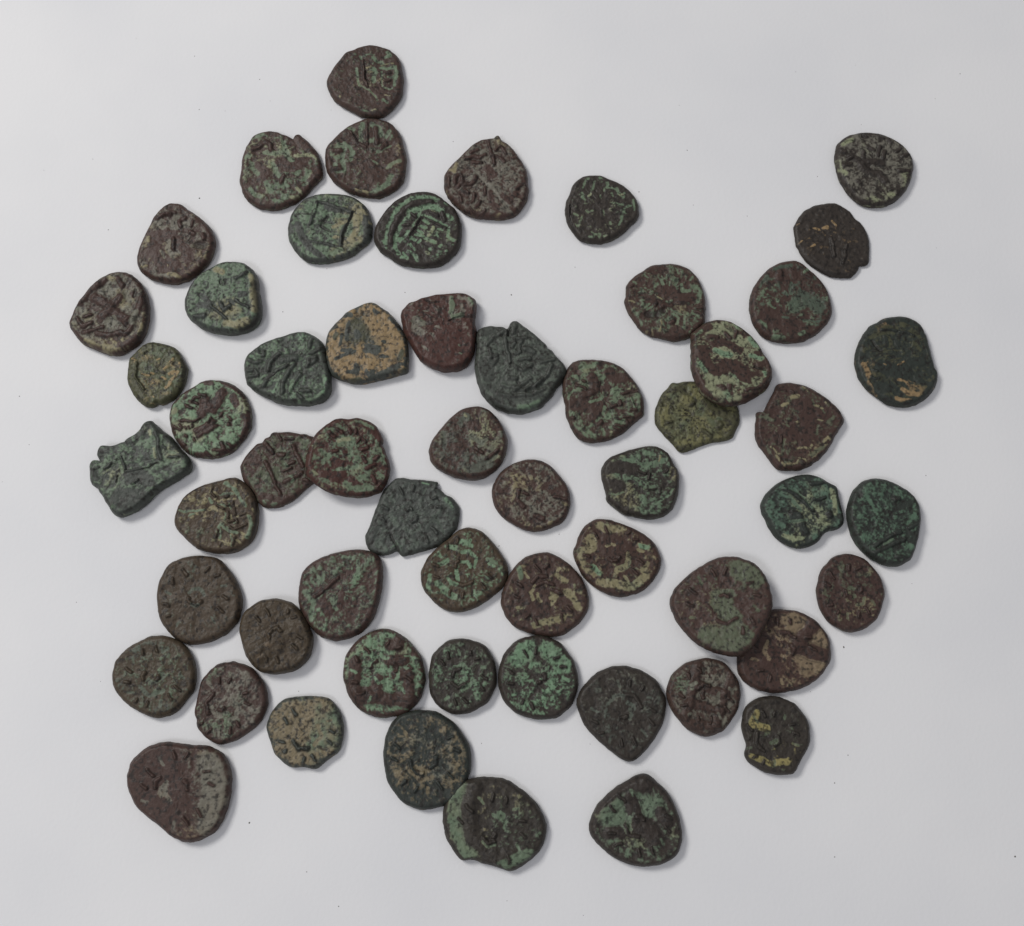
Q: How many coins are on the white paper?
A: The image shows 57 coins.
